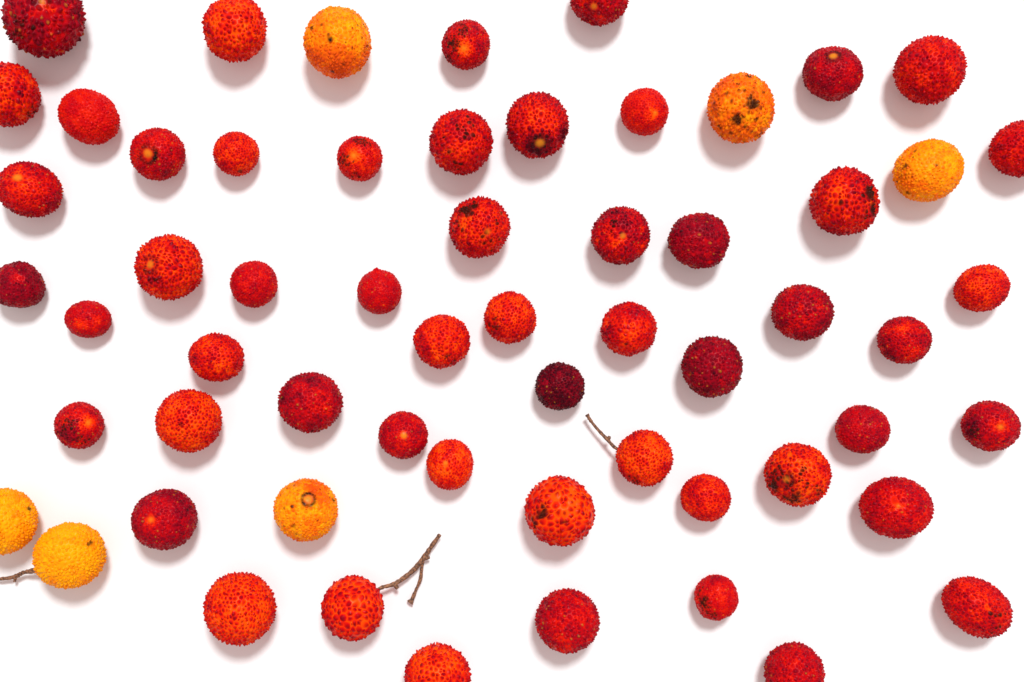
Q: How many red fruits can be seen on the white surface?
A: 54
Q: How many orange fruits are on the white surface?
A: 6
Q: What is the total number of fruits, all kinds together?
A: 60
